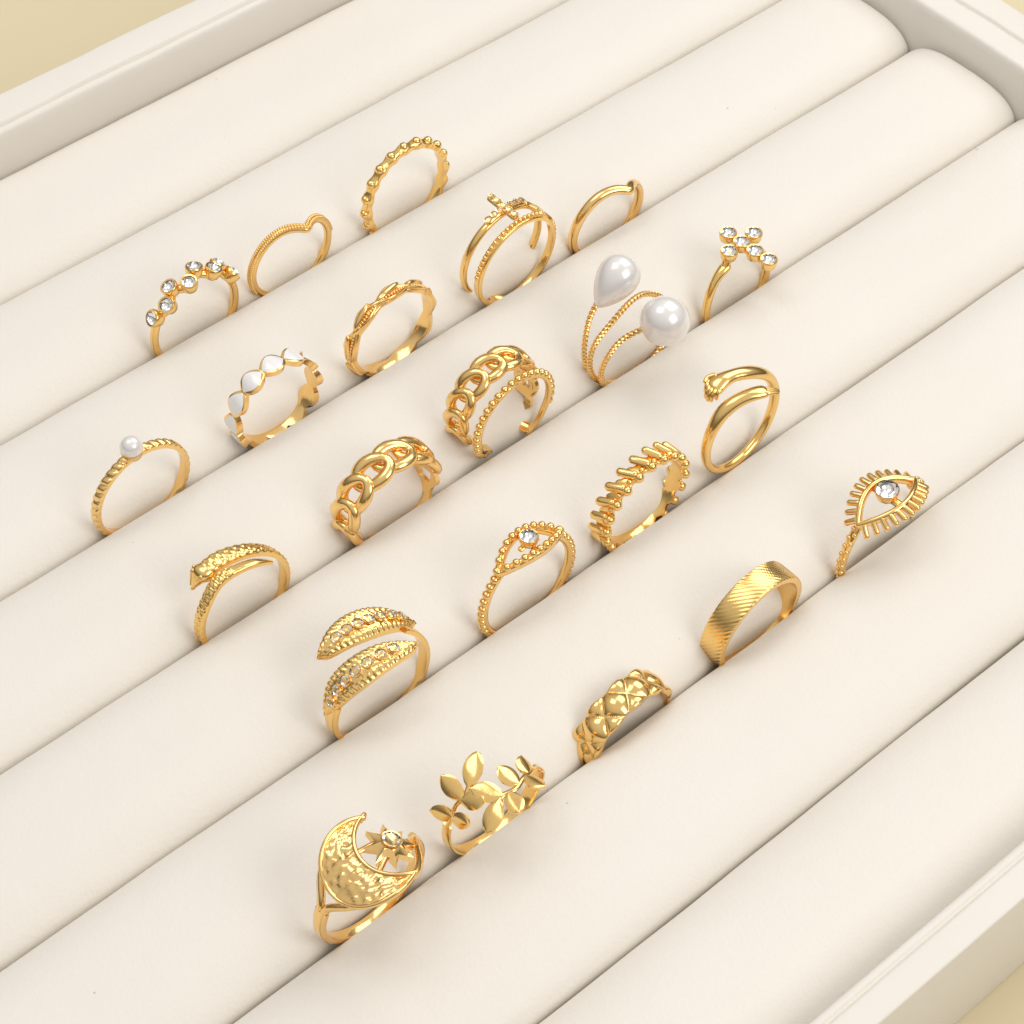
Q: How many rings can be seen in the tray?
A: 22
